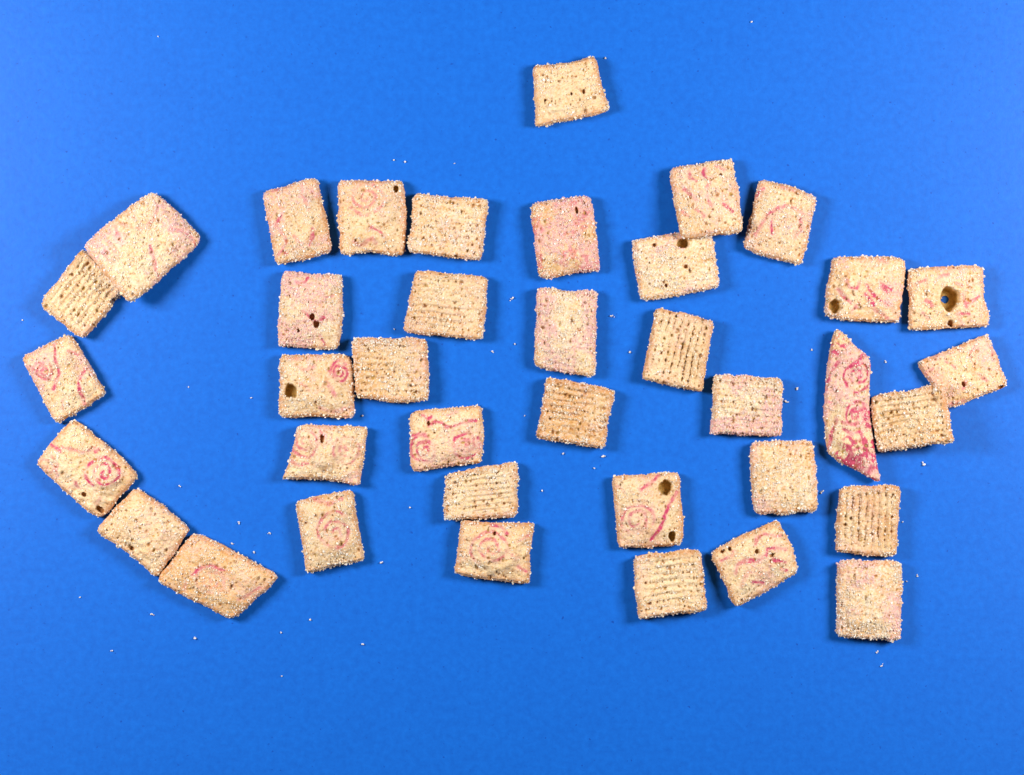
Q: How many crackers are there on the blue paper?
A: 38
